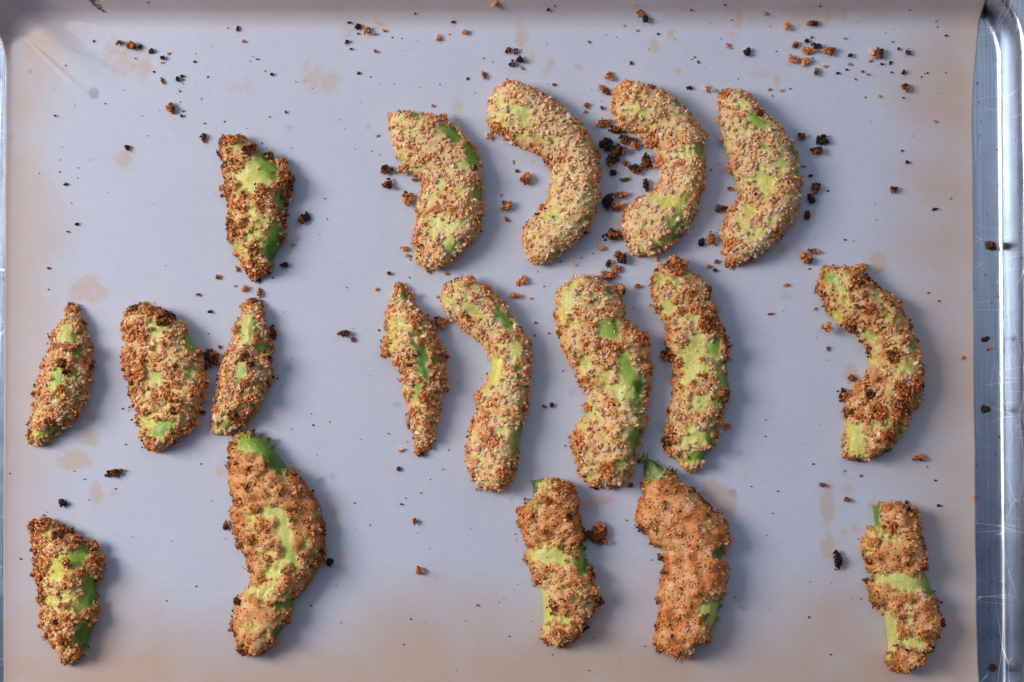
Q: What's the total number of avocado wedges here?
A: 18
